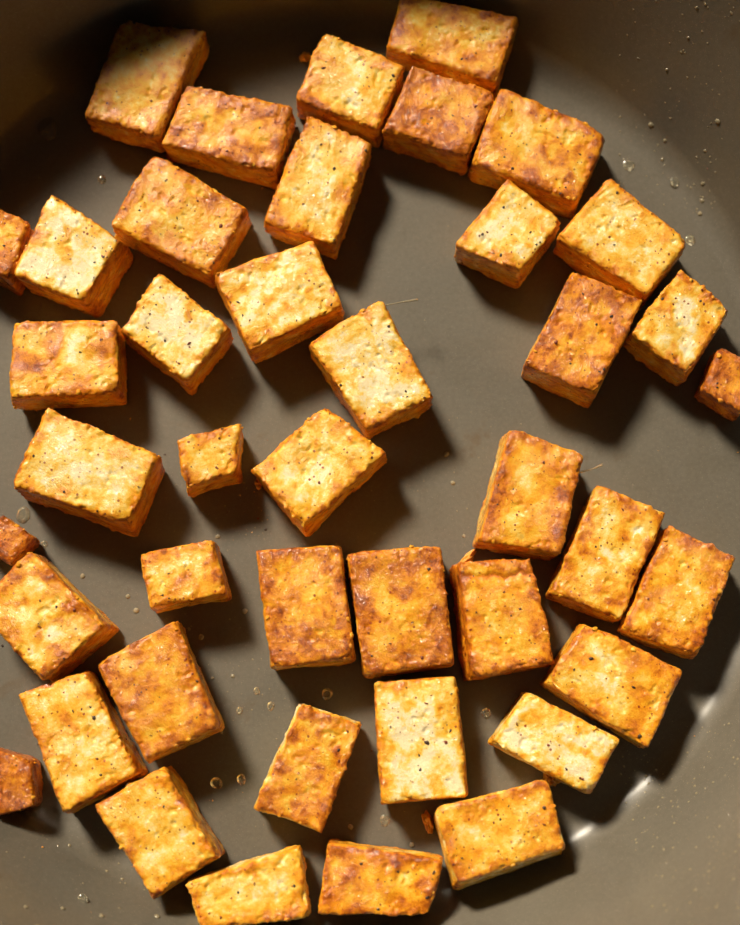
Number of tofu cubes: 42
